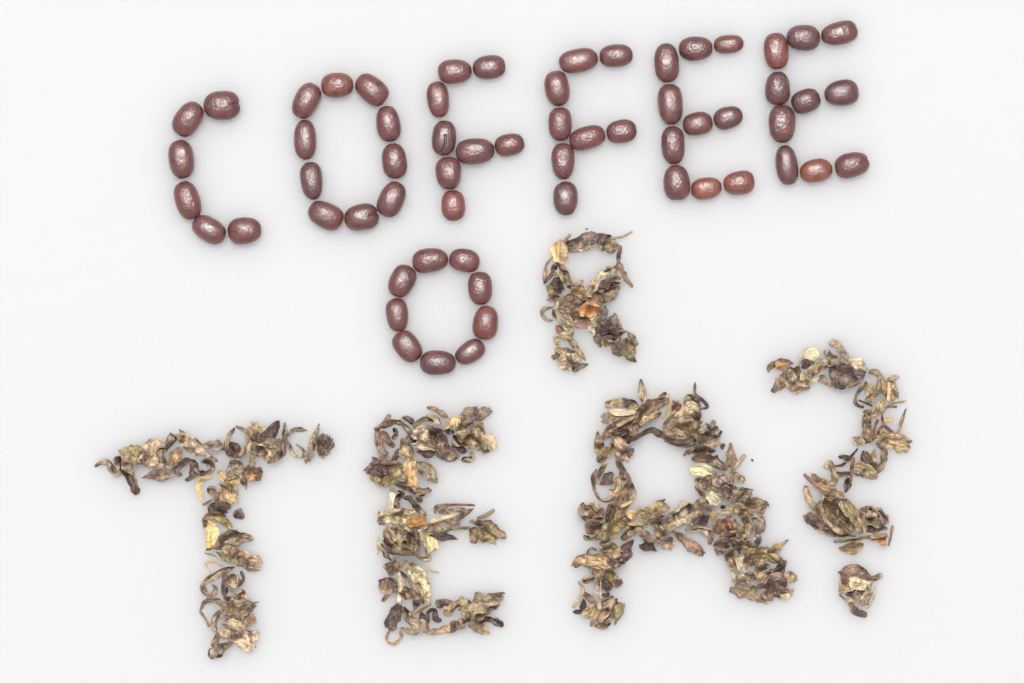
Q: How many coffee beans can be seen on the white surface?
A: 61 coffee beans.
